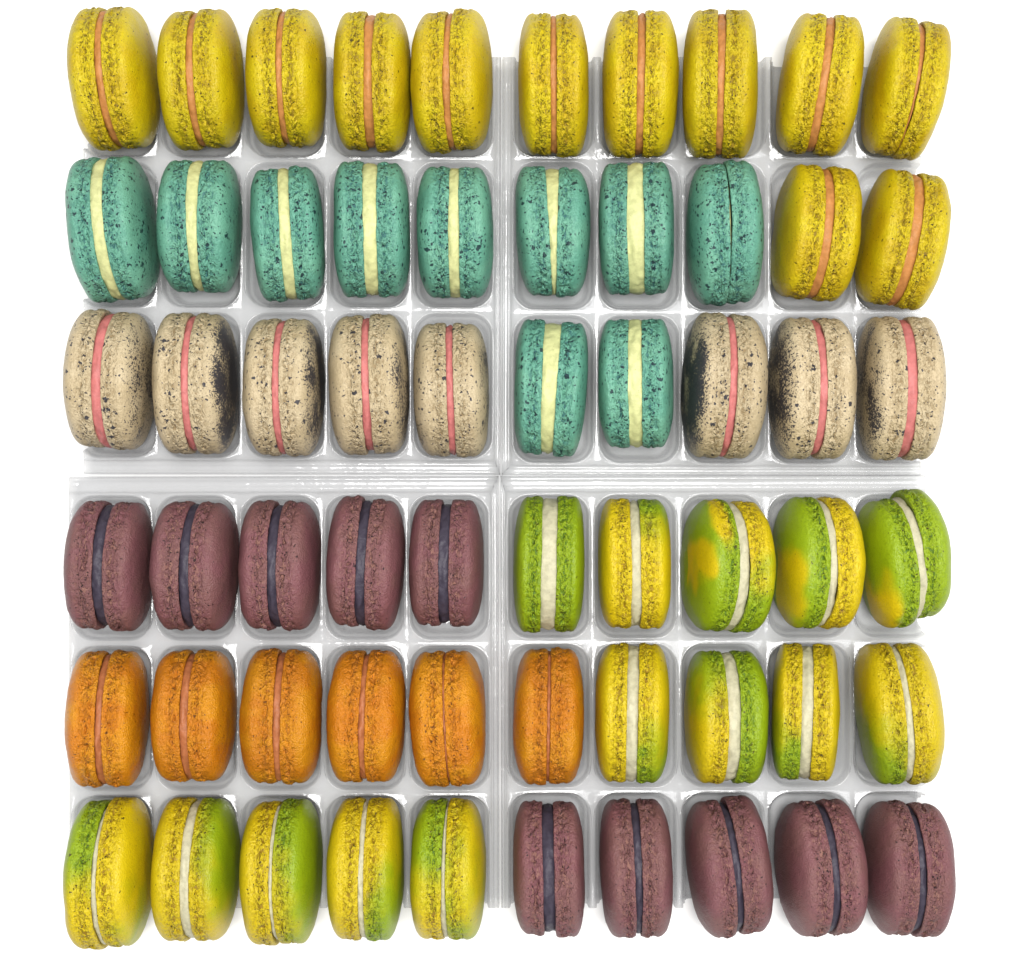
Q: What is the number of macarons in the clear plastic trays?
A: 60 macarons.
